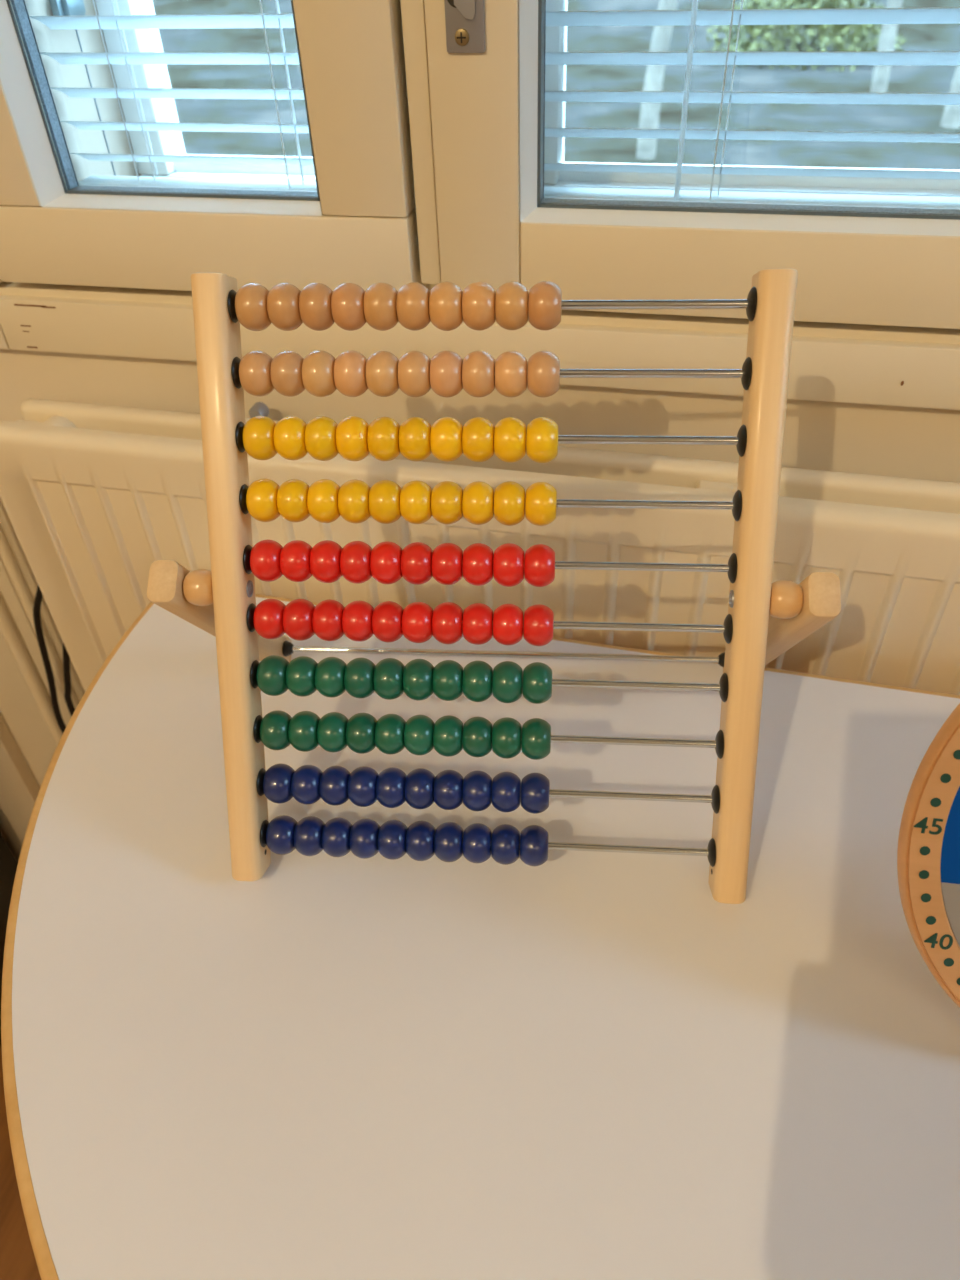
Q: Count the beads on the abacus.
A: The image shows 100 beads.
